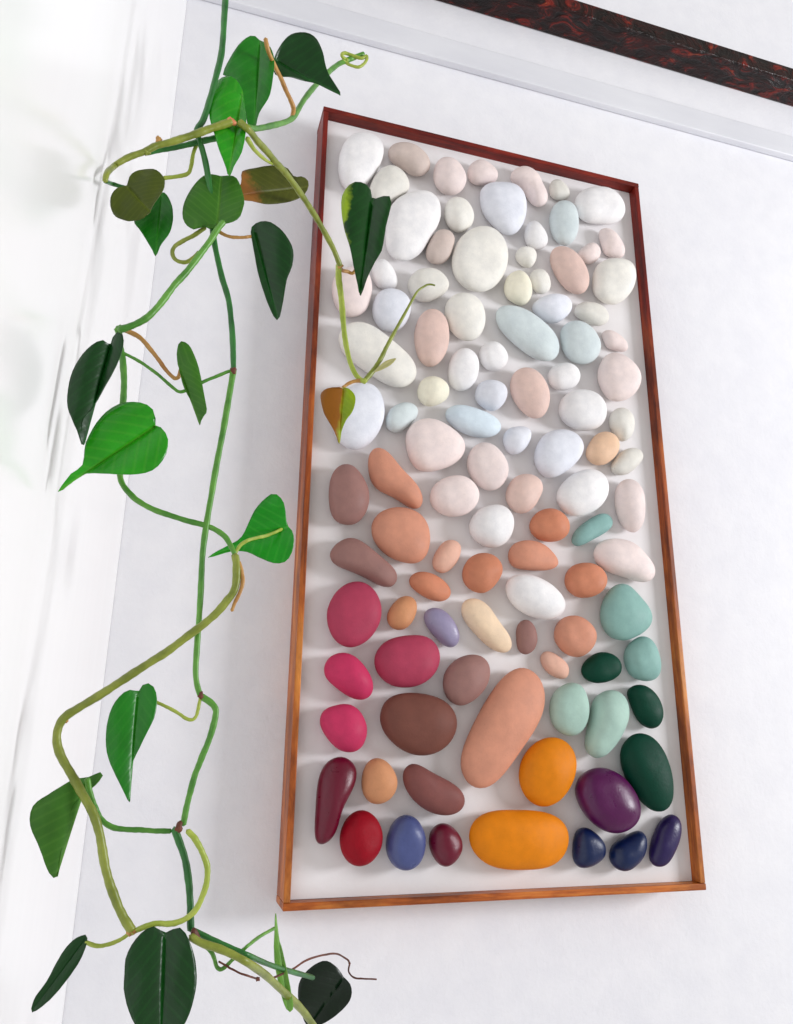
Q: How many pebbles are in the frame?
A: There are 102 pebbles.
